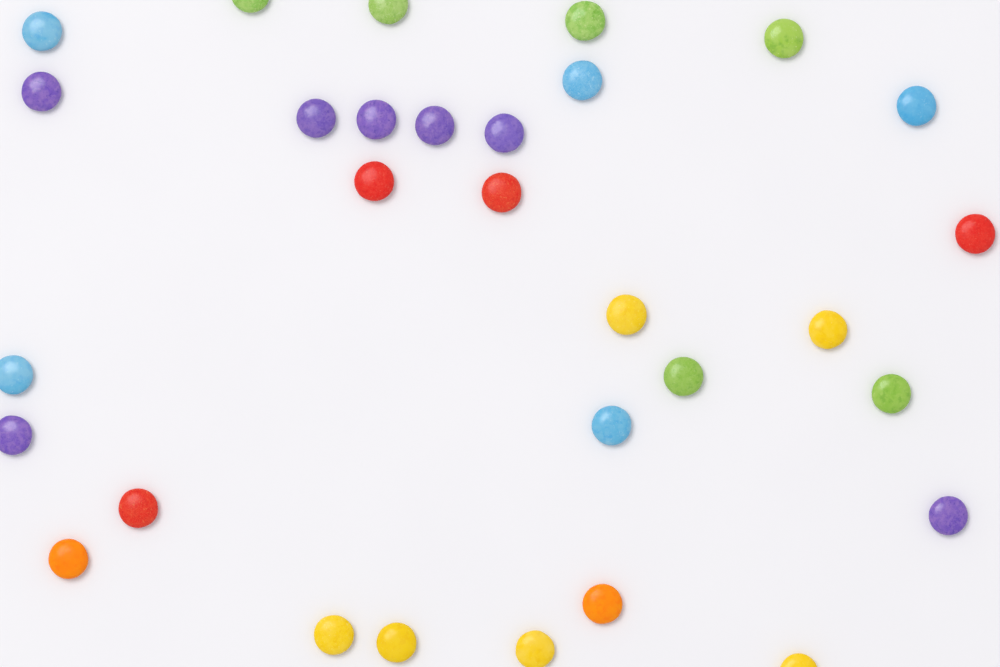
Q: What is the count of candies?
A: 30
